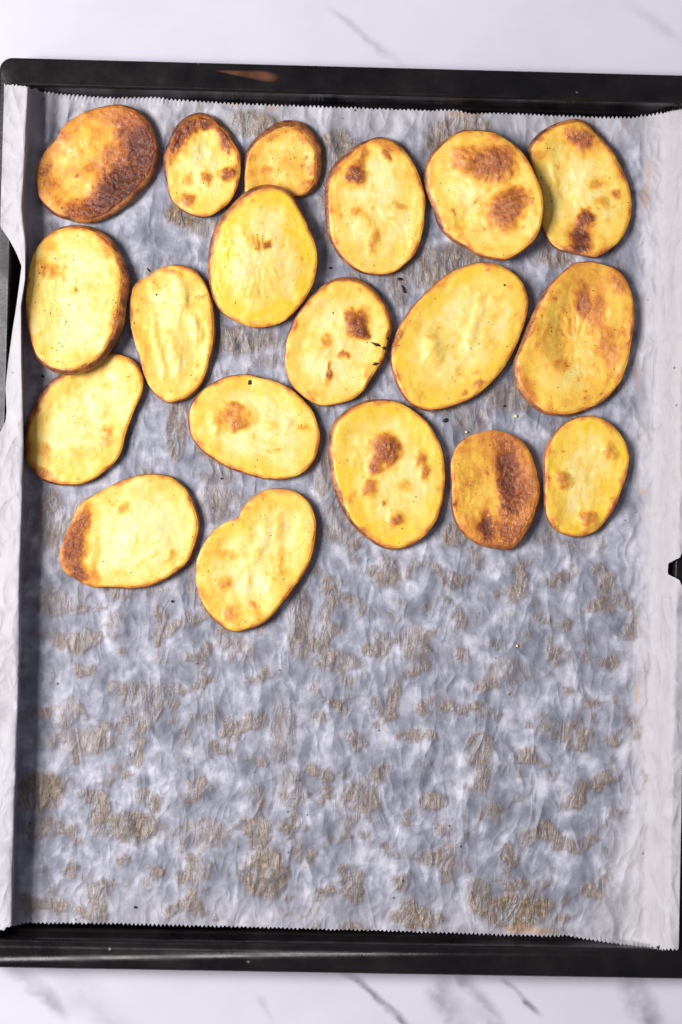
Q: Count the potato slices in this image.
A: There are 19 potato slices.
